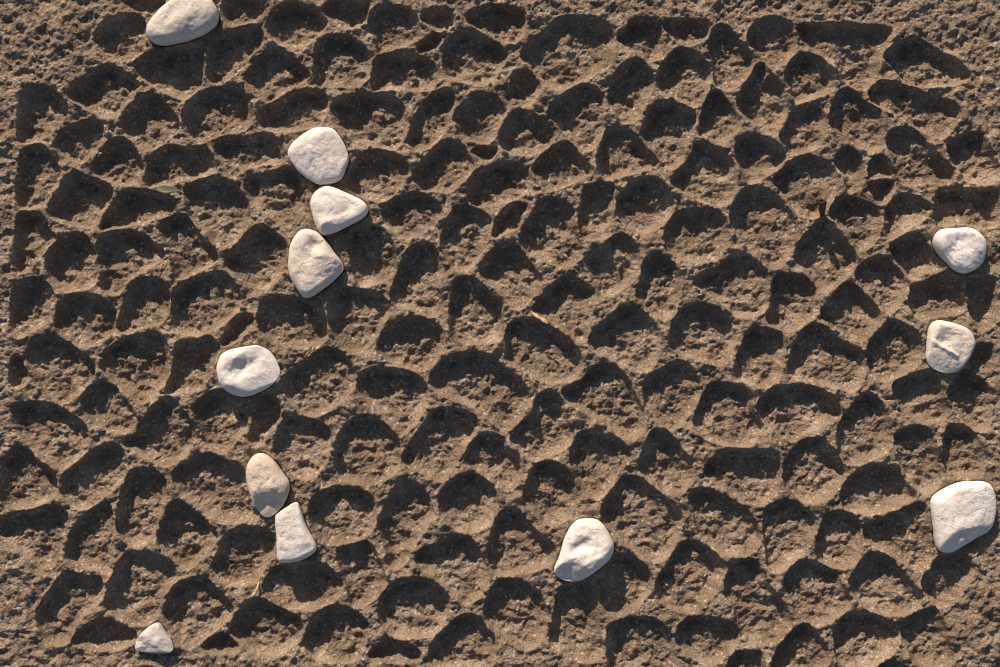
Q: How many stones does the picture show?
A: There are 12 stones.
